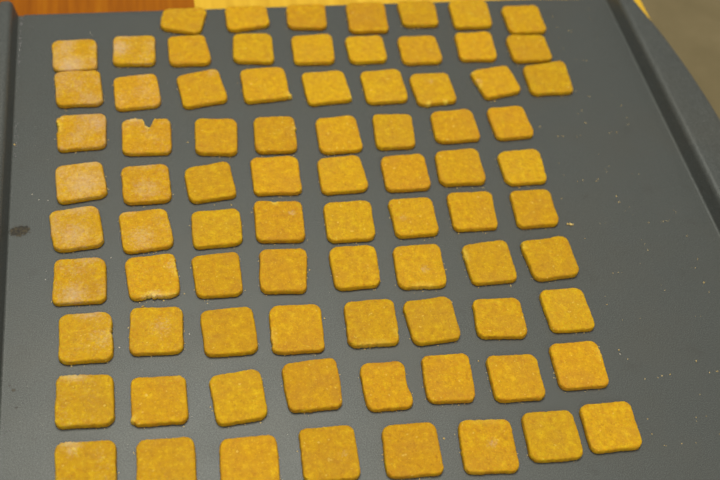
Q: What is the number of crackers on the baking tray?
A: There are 81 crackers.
